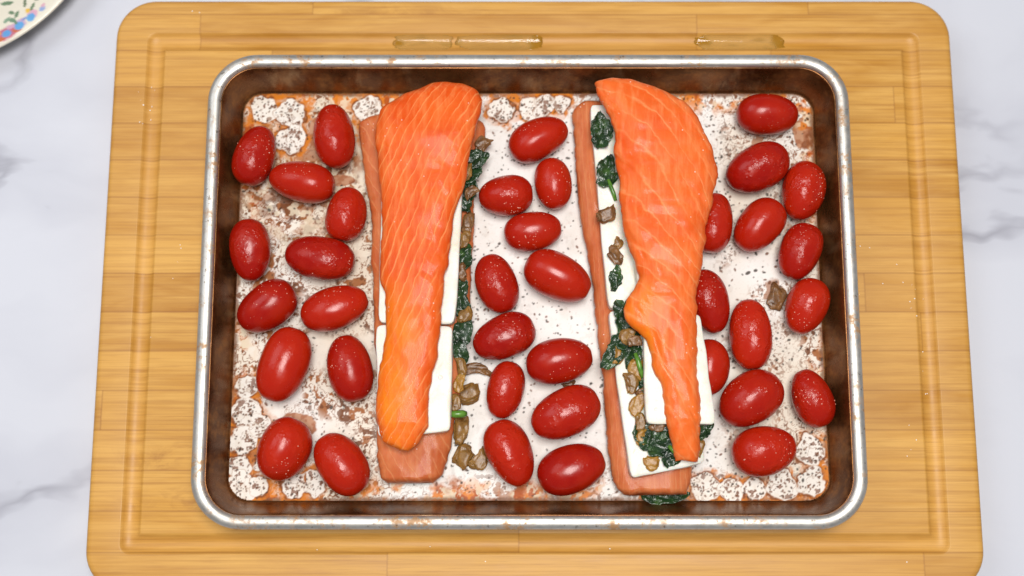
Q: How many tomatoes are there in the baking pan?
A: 37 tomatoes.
